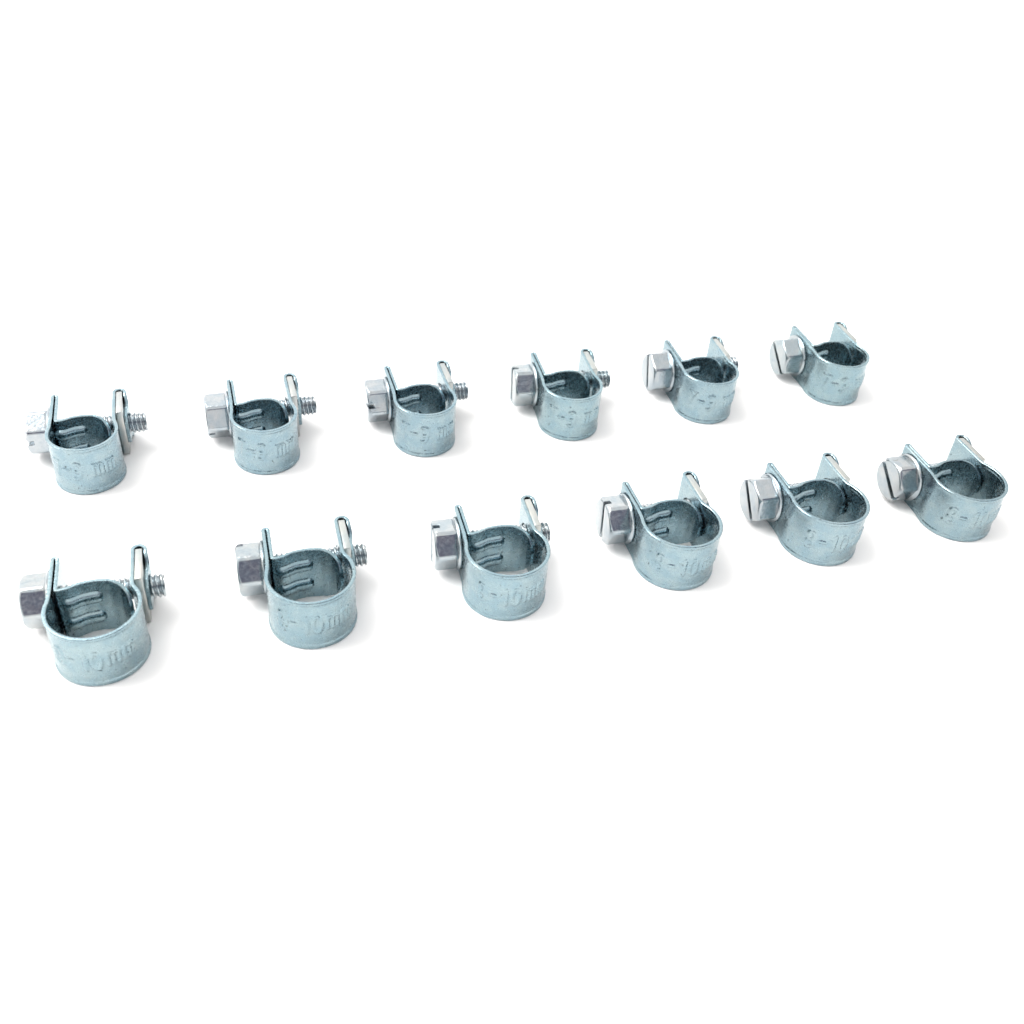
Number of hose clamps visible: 12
